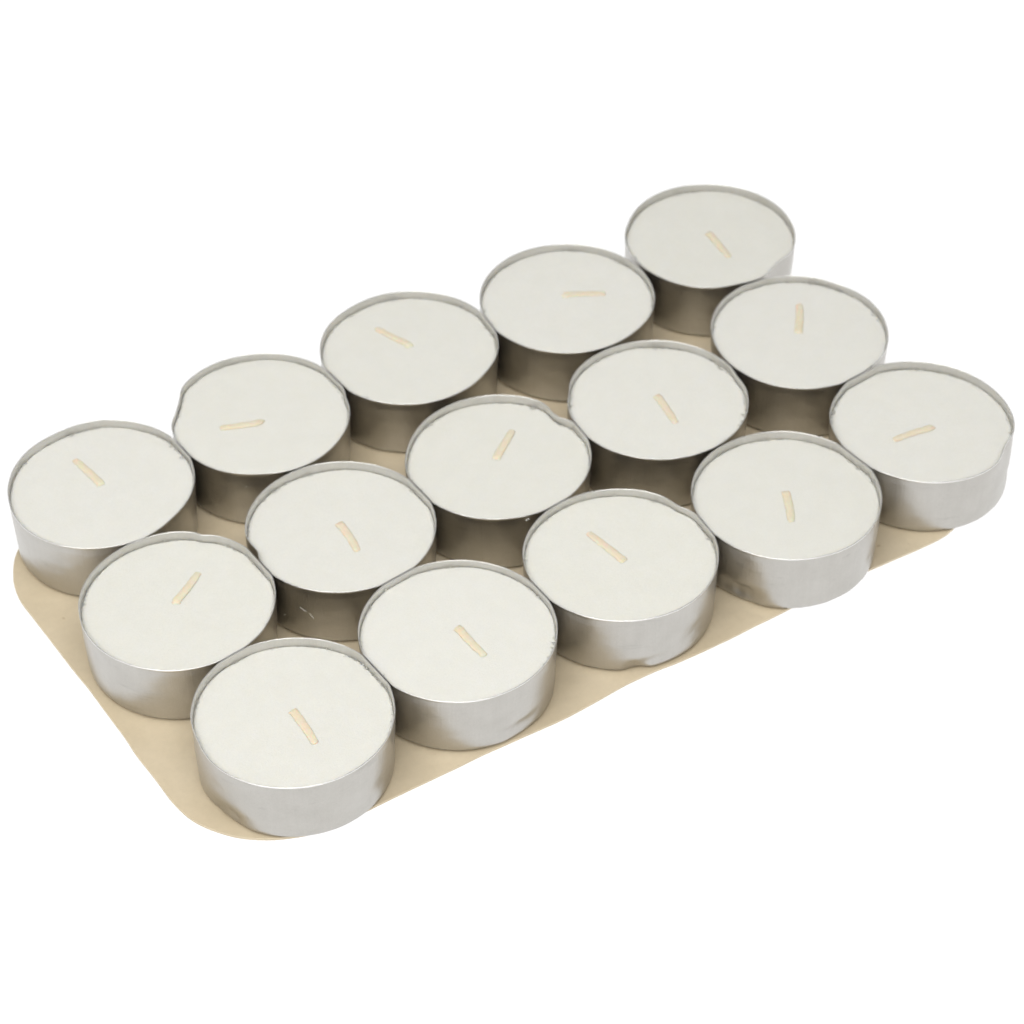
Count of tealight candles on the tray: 15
